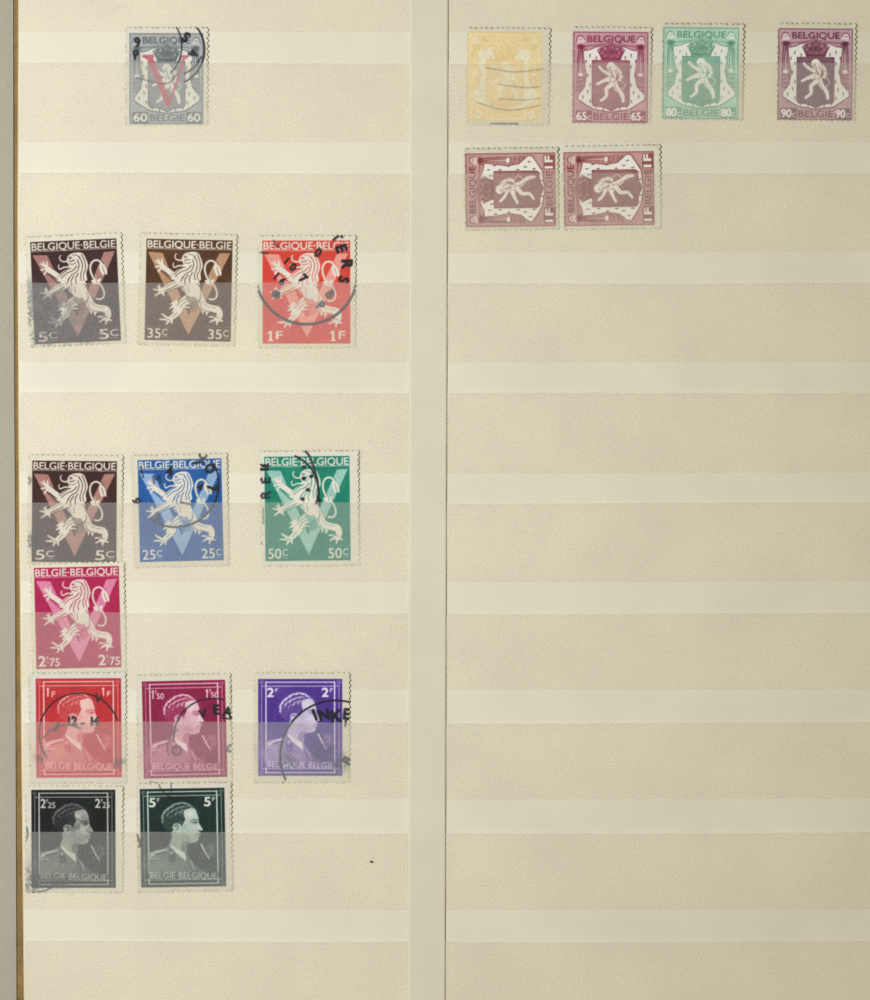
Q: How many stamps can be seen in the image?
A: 19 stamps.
